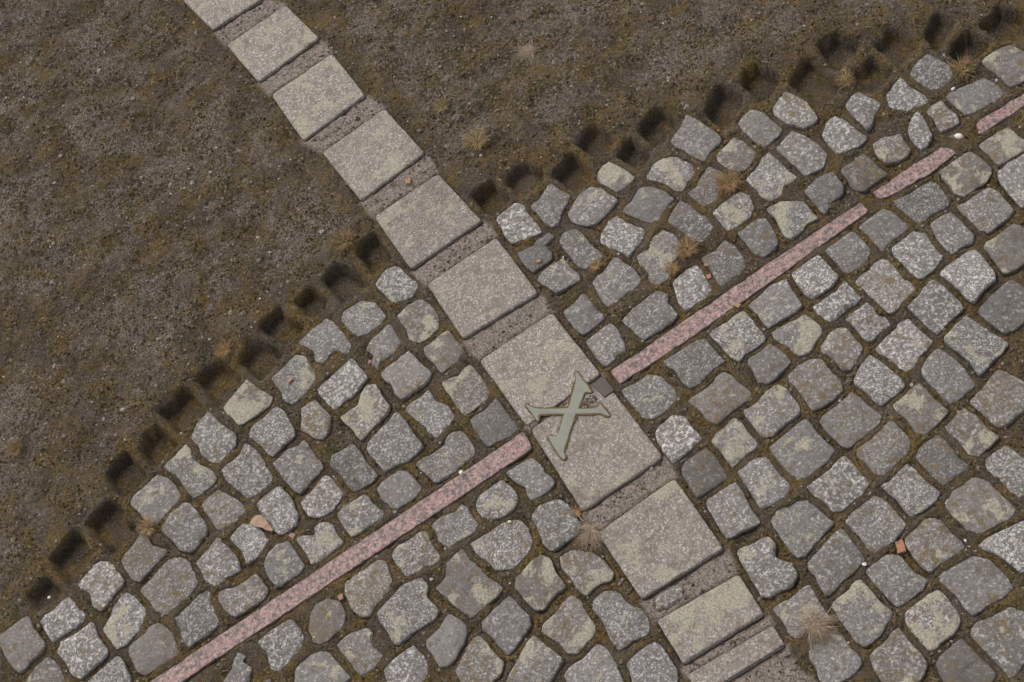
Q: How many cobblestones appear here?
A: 173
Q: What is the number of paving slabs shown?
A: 11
